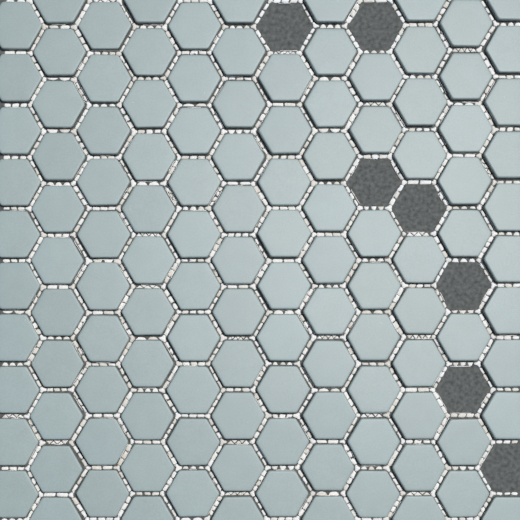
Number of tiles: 119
